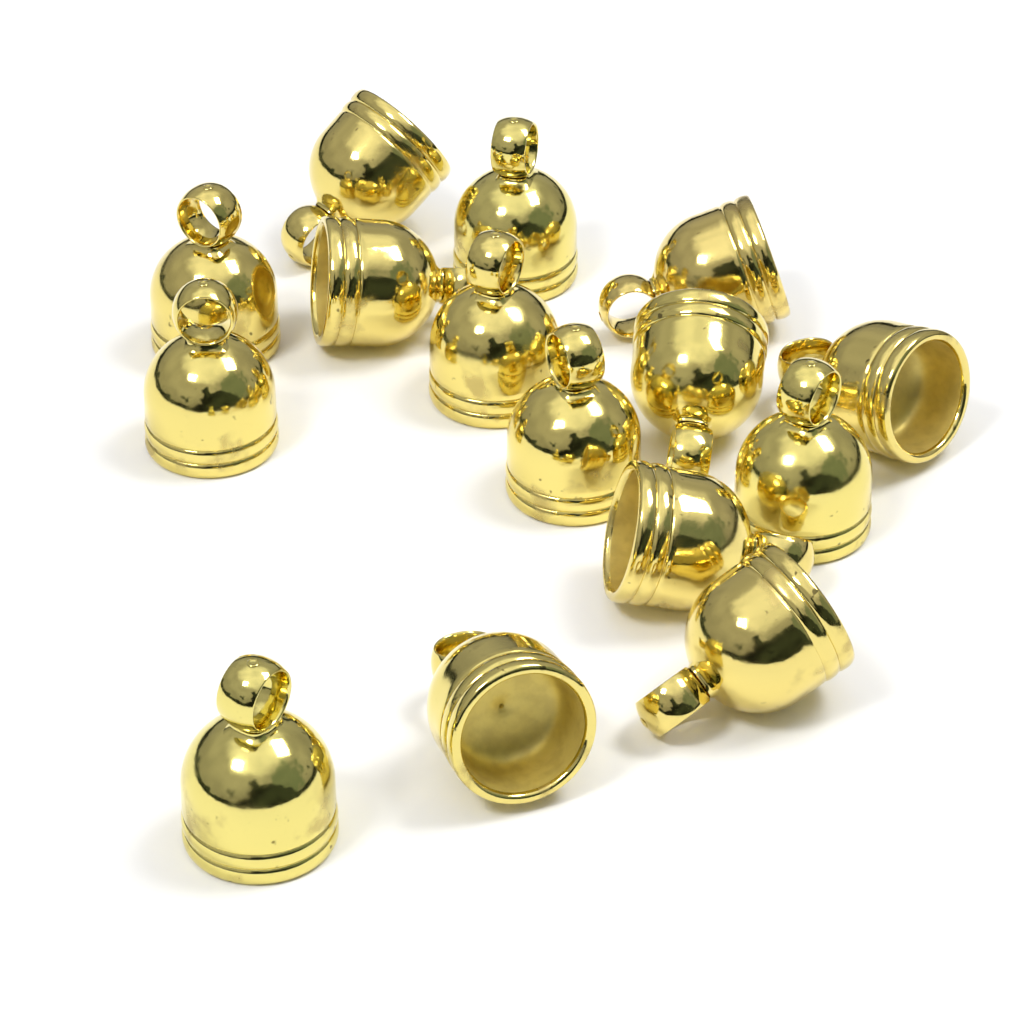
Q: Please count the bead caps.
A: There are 15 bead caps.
